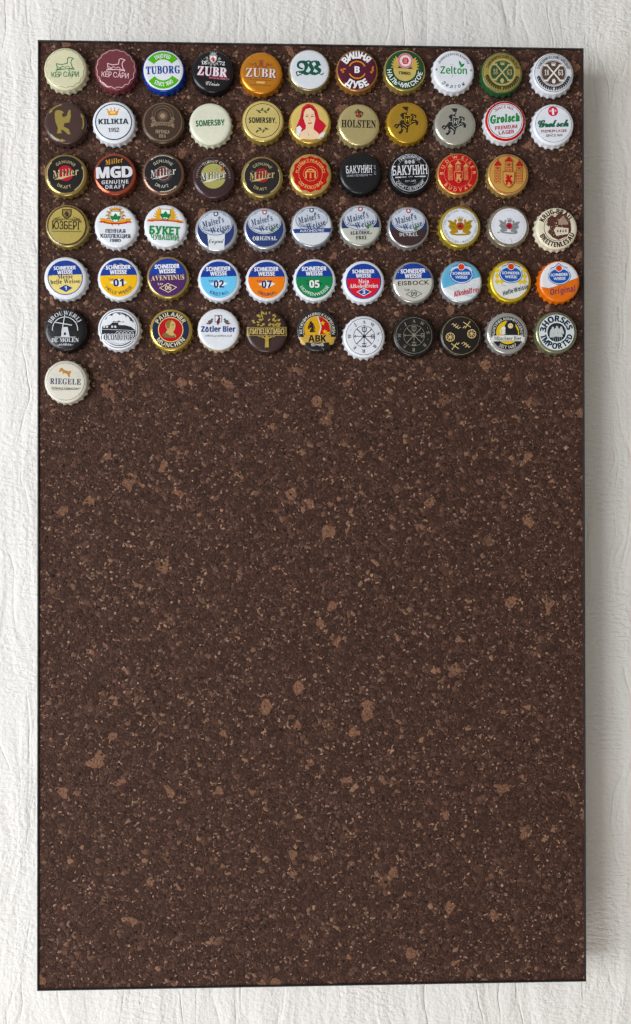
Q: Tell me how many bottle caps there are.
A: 66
